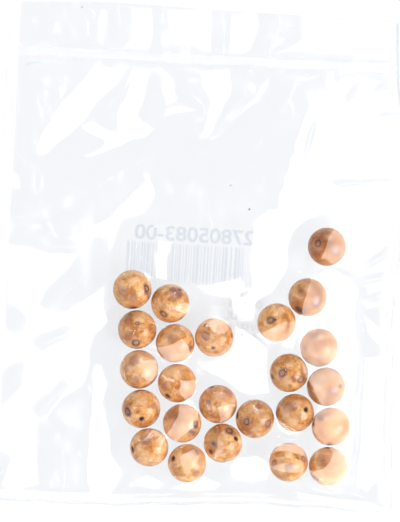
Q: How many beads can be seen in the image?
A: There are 24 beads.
